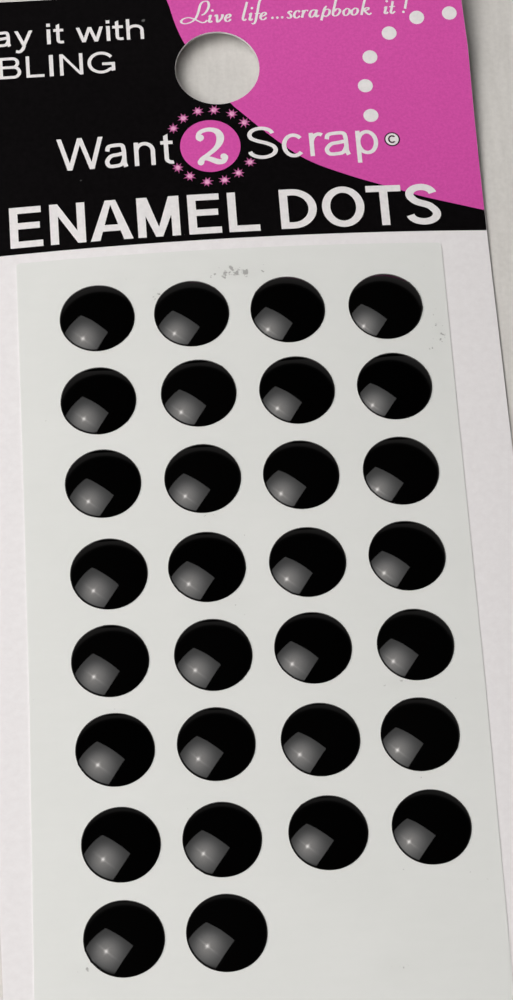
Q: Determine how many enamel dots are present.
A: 30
